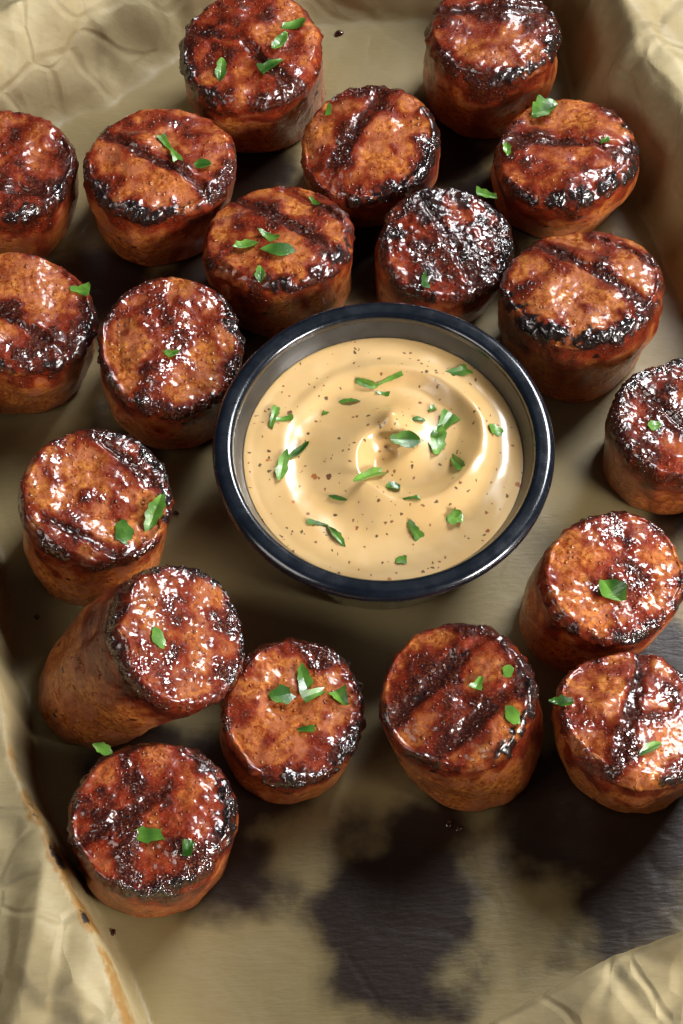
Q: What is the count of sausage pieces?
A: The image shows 19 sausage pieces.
